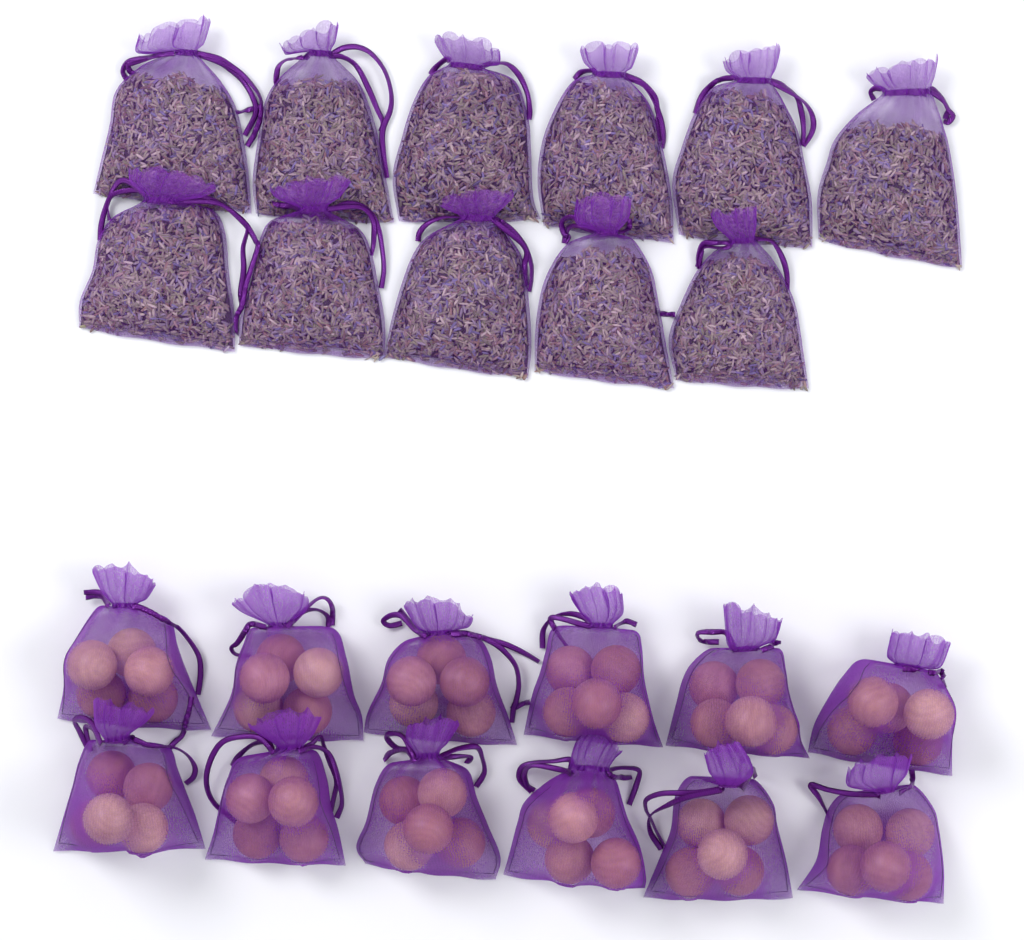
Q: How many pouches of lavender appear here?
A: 11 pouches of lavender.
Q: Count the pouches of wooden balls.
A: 12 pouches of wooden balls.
